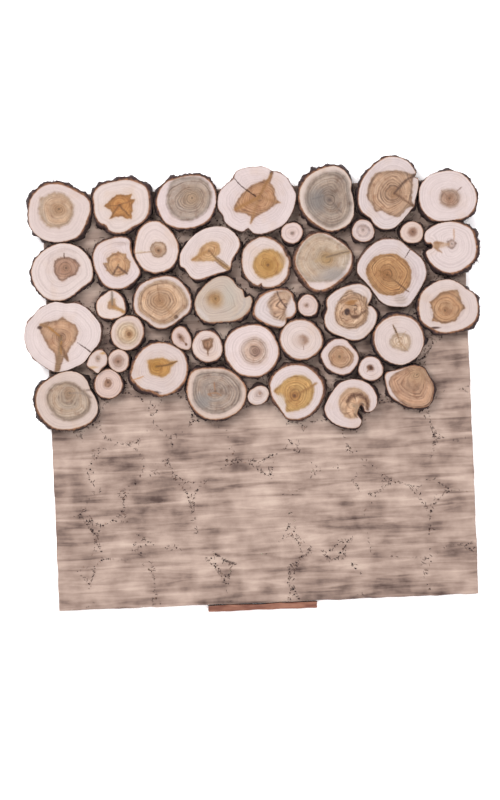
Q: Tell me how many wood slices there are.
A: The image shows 44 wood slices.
